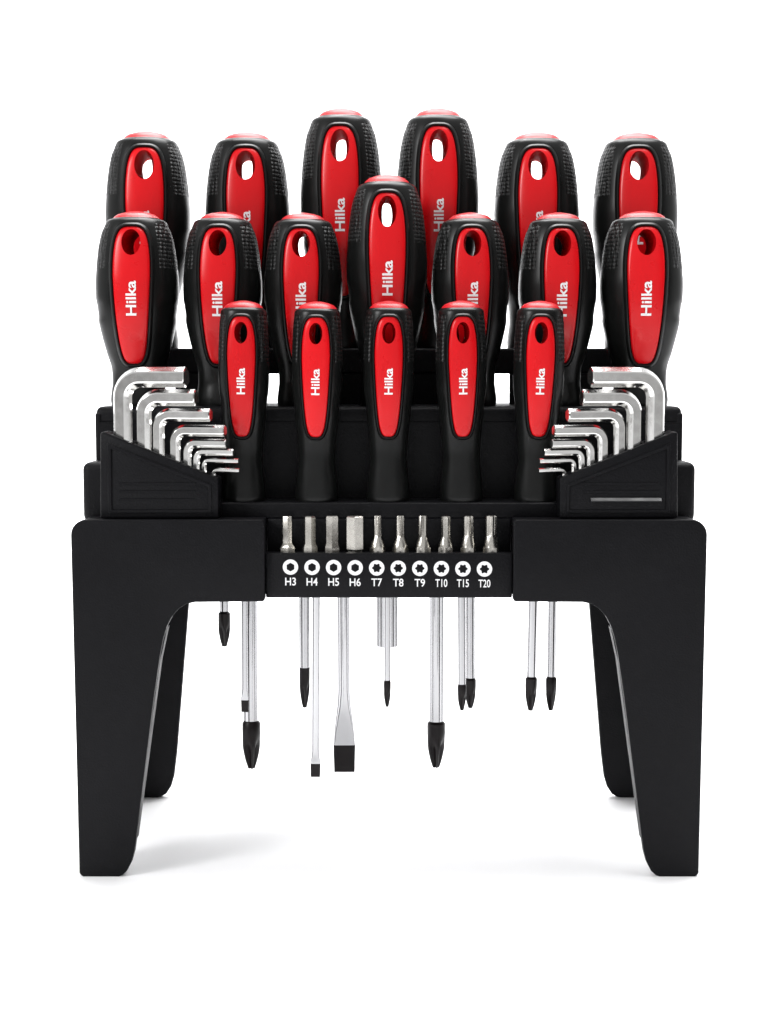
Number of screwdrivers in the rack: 18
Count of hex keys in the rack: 16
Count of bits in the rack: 10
